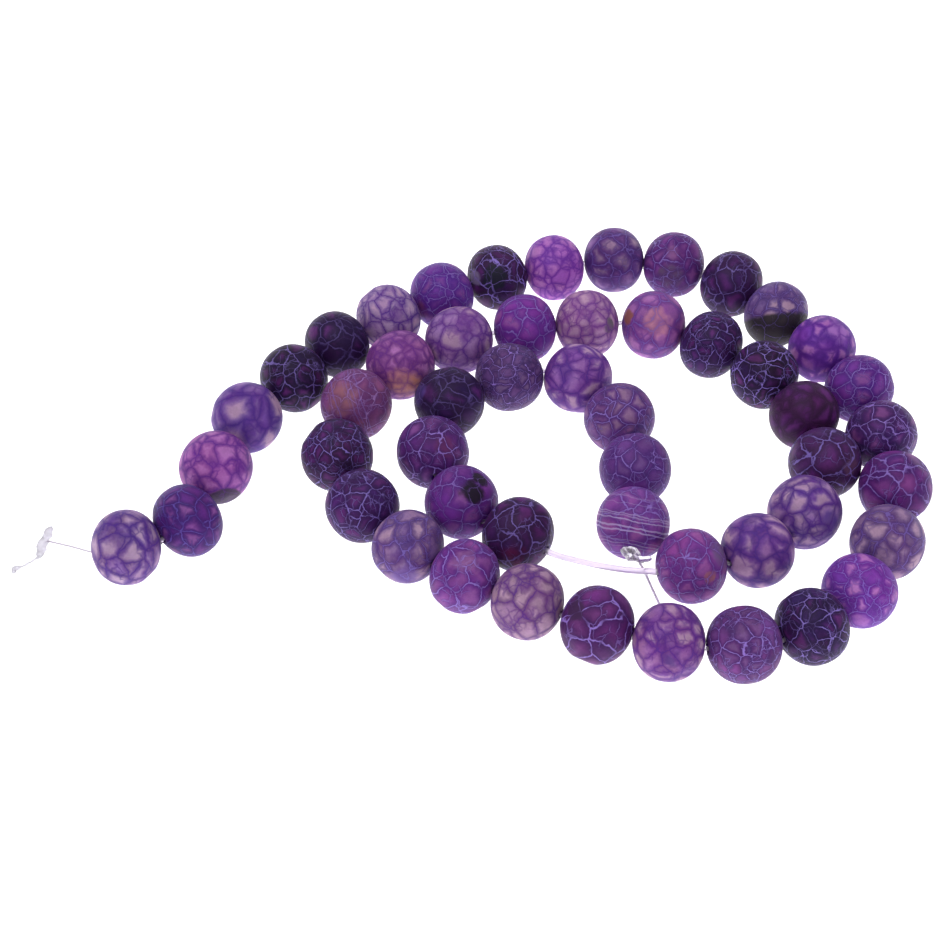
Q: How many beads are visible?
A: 51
